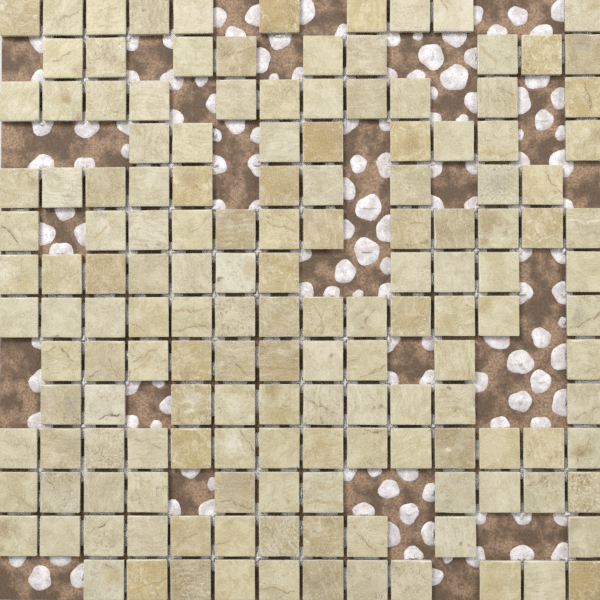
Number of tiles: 151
